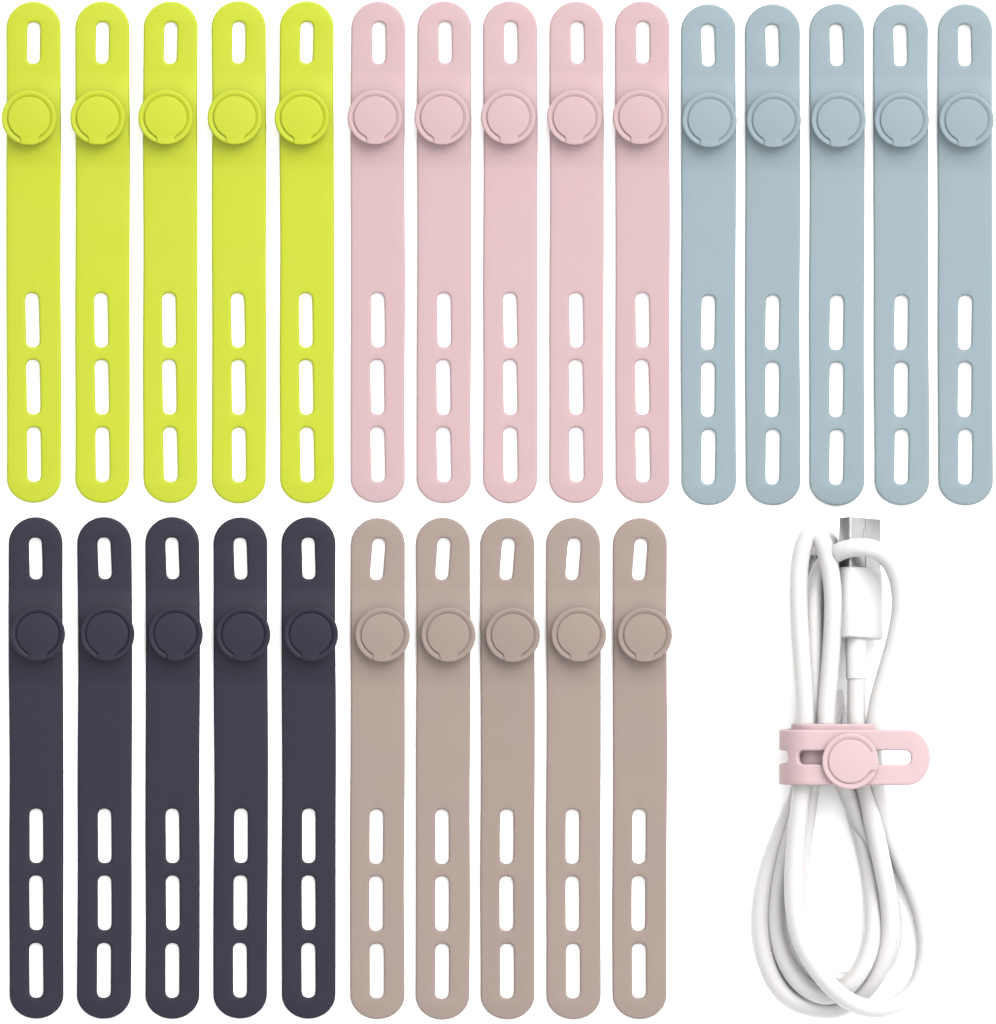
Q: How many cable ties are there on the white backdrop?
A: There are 26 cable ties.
